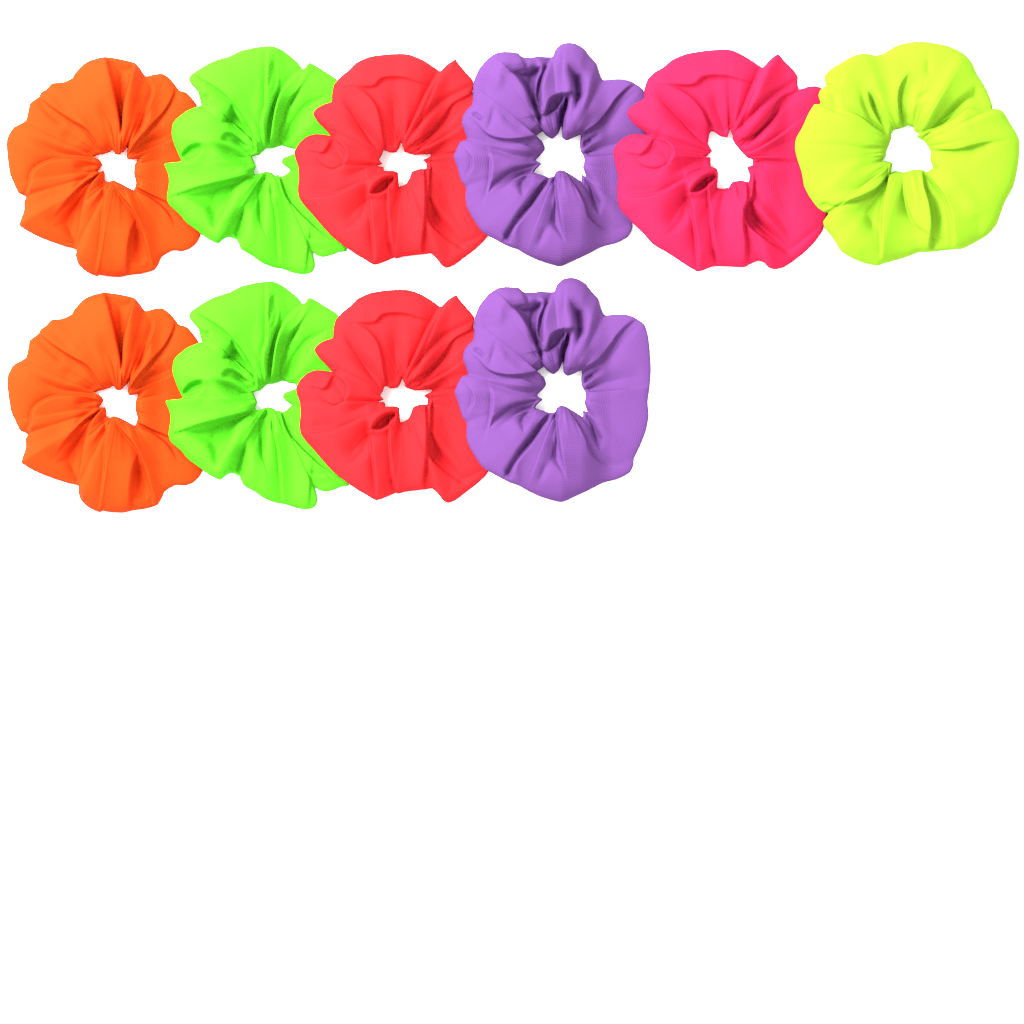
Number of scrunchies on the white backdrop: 10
